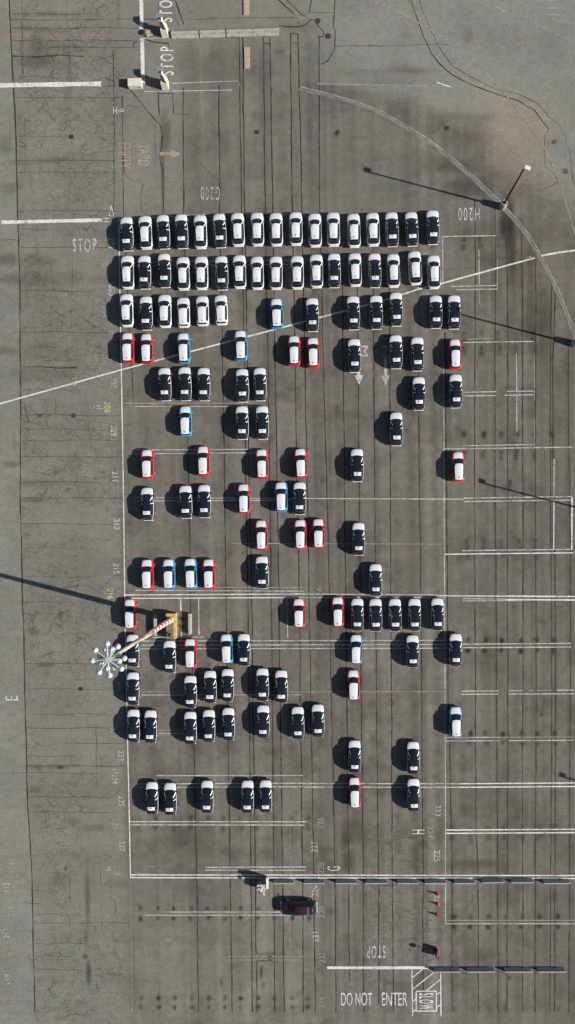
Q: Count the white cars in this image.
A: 27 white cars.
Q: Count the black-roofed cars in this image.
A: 72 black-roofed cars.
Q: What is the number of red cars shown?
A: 22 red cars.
